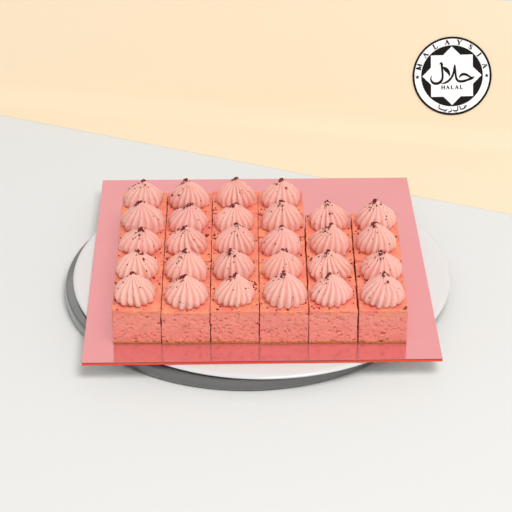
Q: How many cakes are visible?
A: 28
